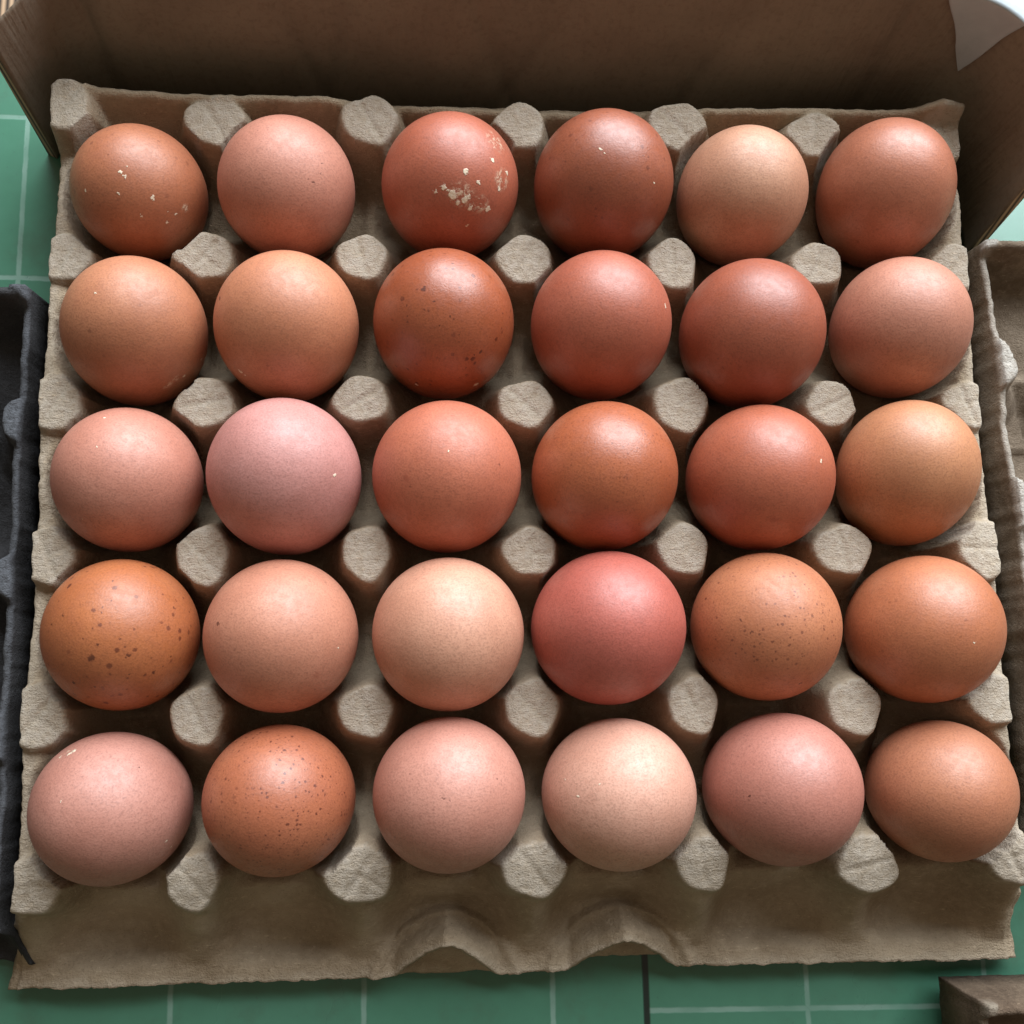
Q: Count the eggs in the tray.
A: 30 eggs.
